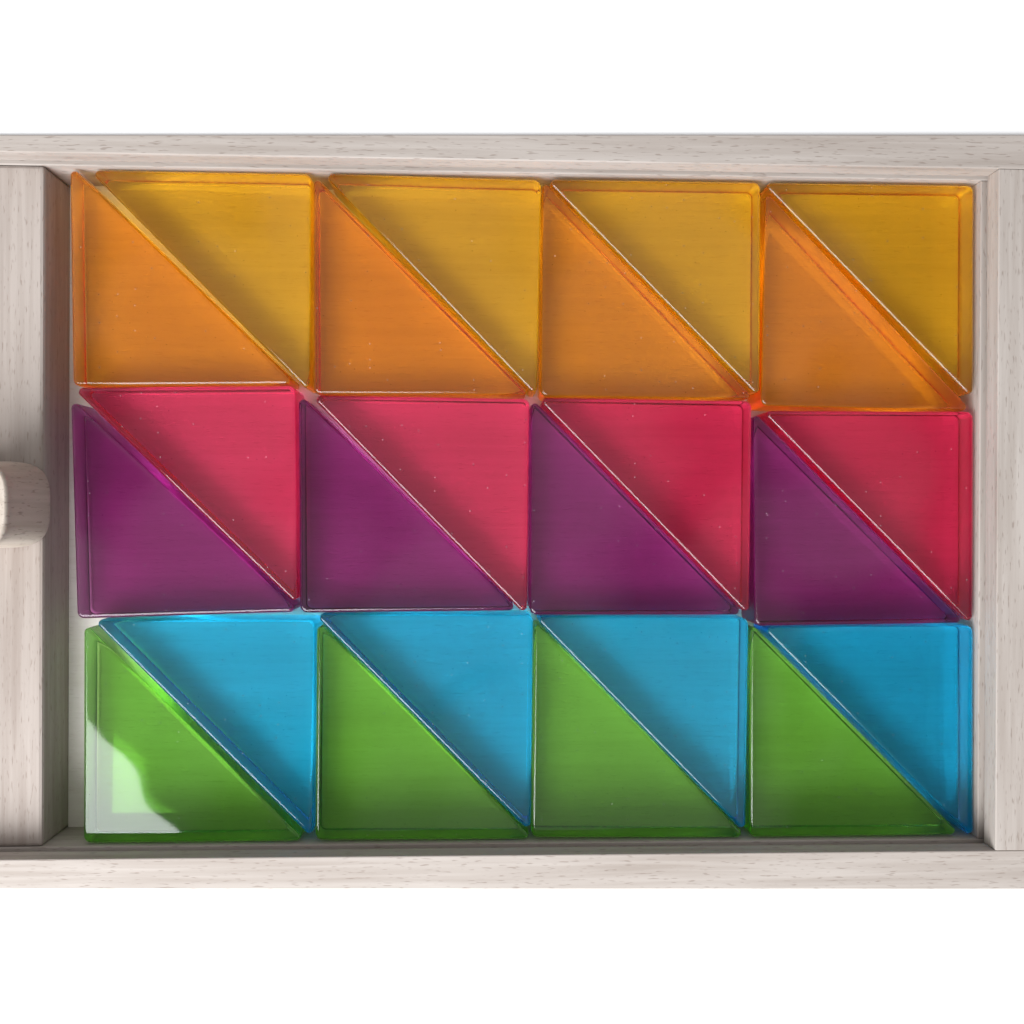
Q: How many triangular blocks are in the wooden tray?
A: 24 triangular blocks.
